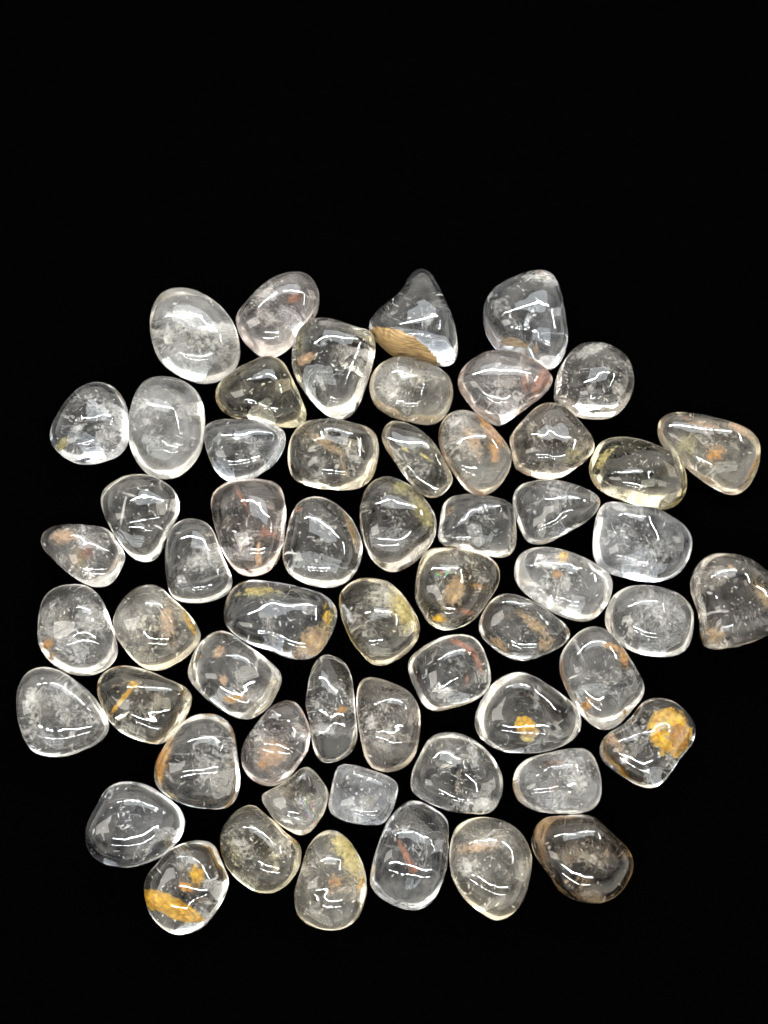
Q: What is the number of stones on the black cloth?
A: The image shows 58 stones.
